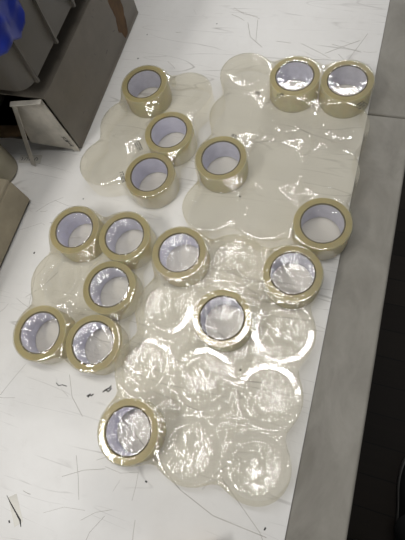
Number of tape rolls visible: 16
